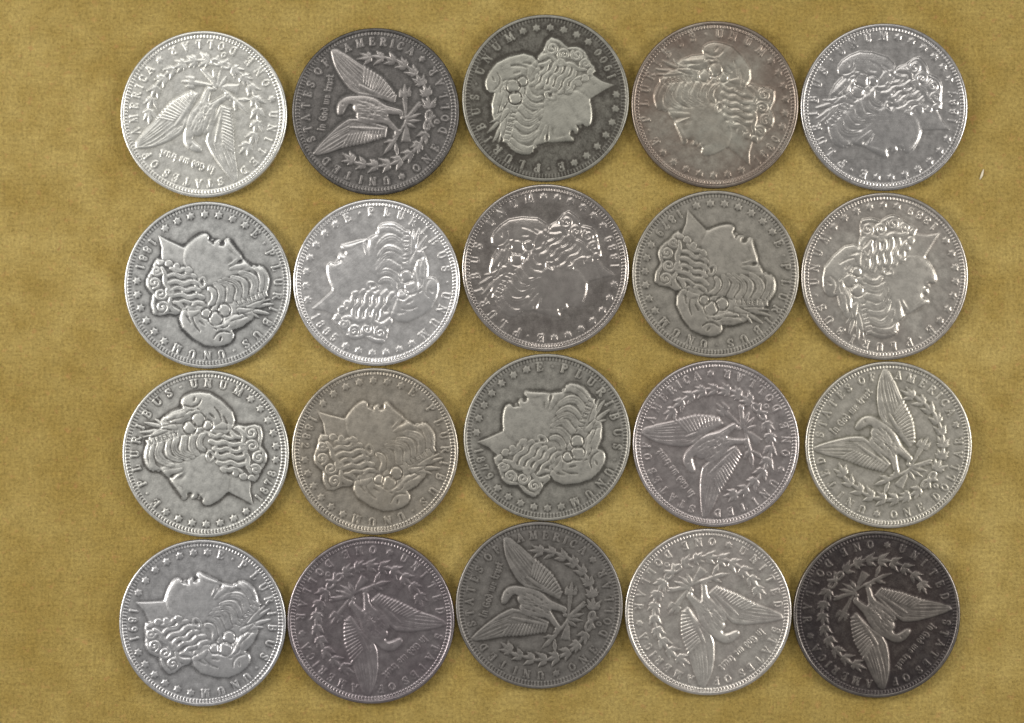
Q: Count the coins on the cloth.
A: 20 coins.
